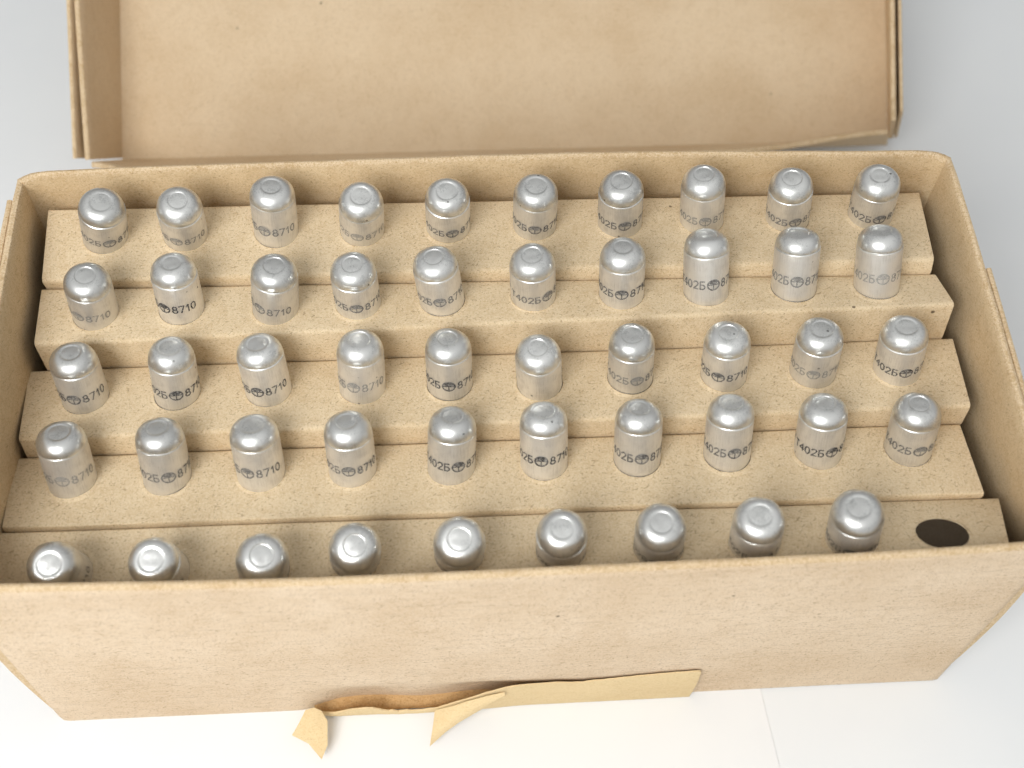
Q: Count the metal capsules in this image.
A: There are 49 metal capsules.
